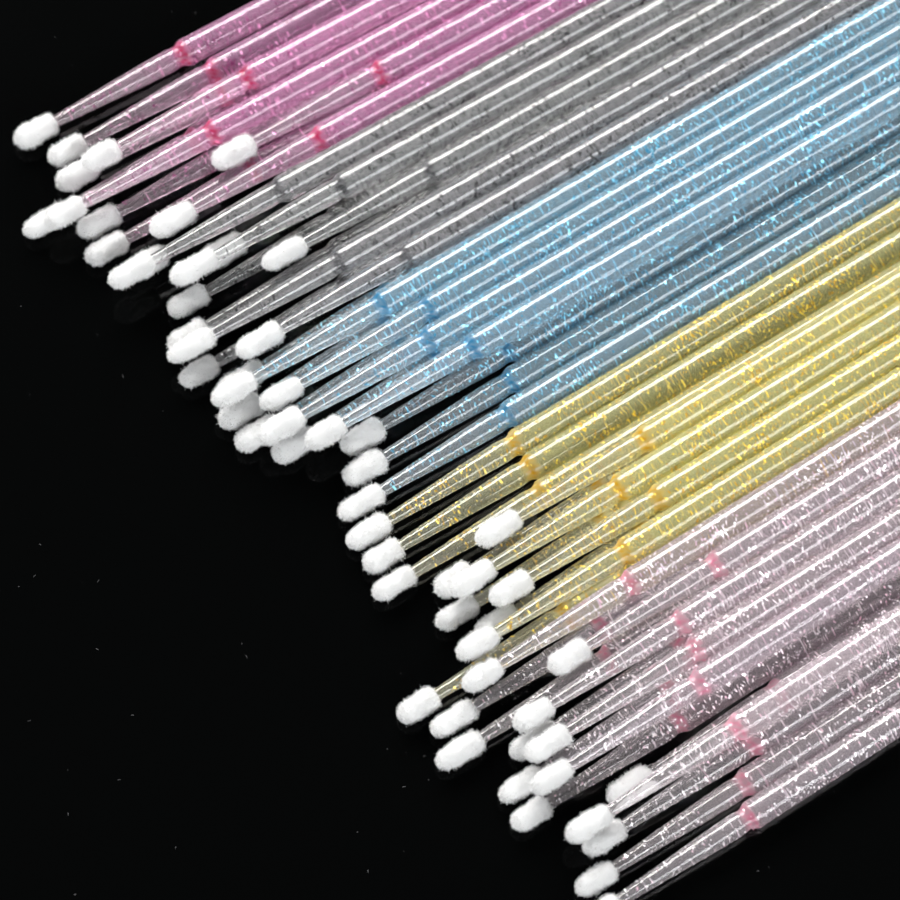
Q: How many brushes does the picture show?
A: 57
